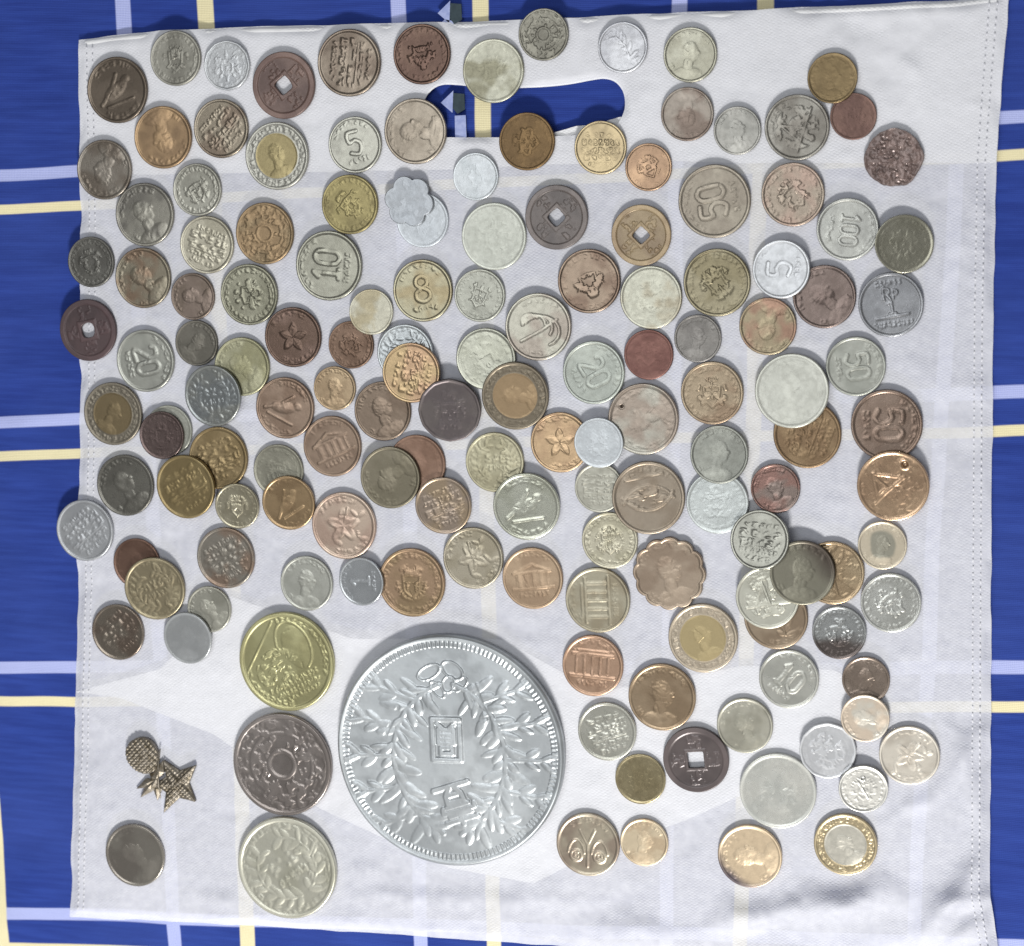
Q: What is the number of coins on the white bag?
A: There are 150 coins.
